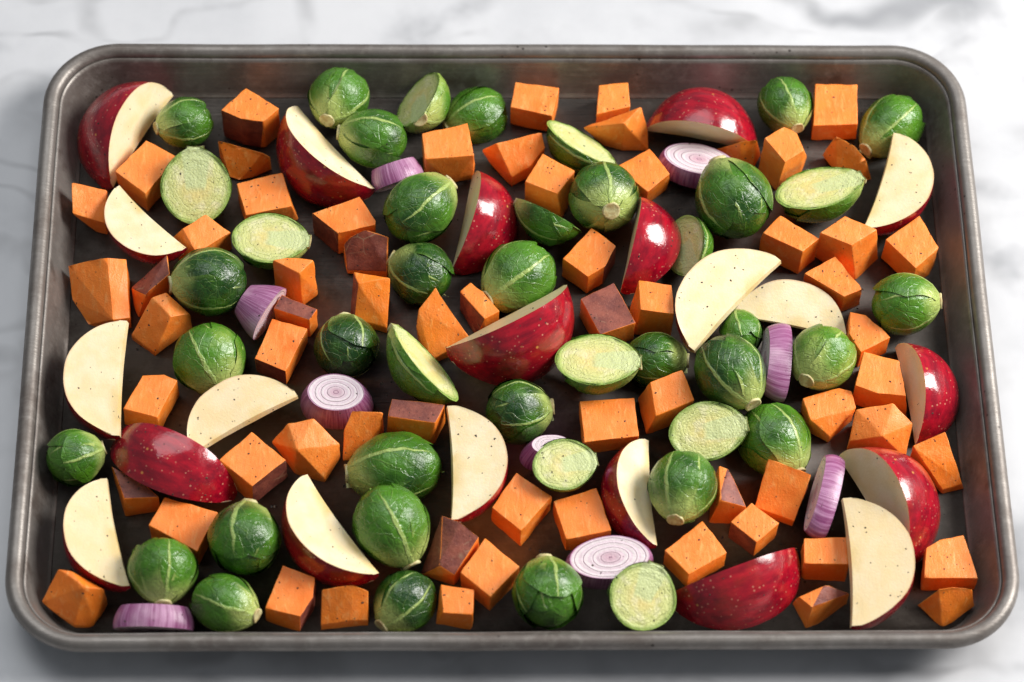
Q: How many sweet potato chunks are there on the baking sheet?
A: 65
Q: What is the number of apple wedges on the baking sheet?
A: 21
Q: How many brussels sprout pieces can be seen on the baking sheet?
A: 42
